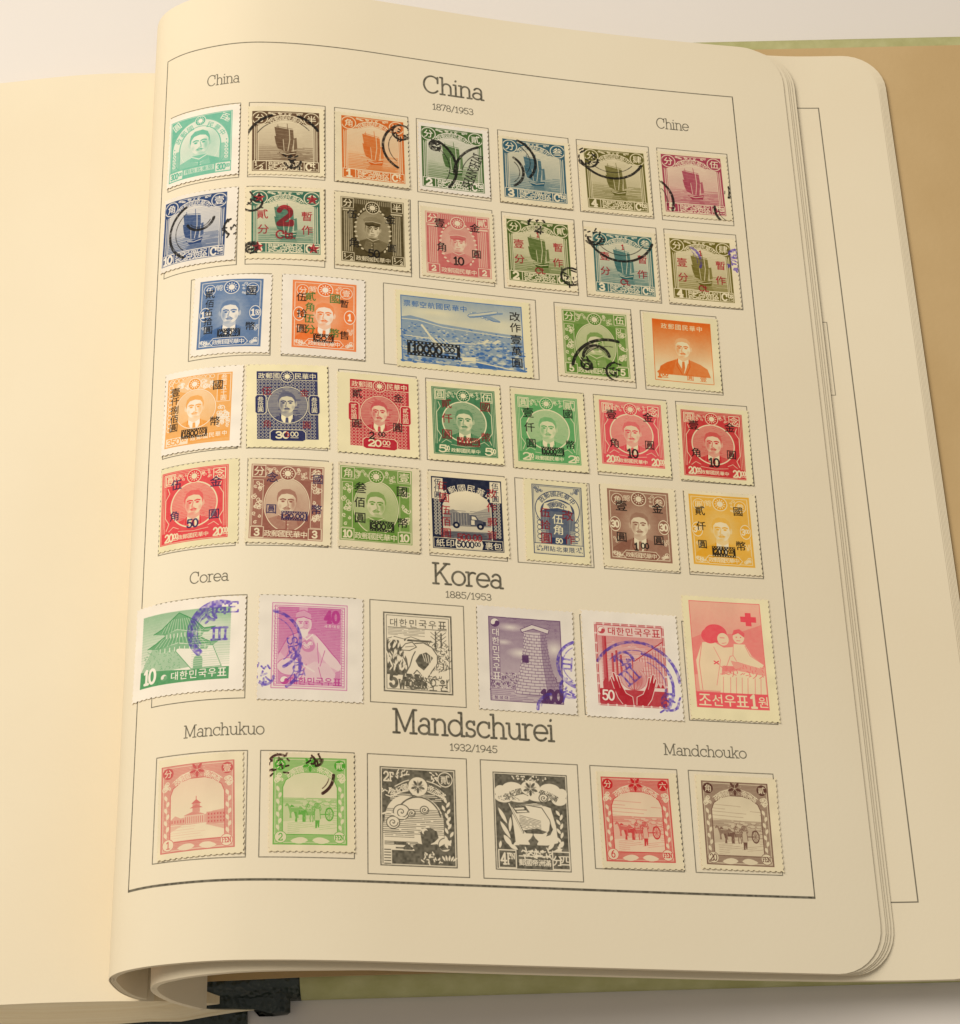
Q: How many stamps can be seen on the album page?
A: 42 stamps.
